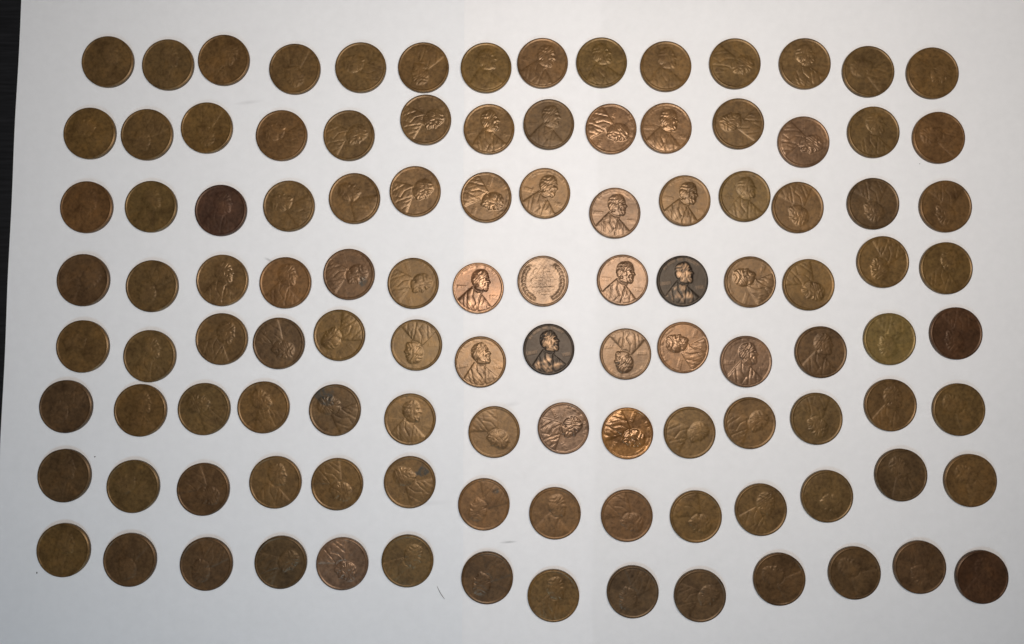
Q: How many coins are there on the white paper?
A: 112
